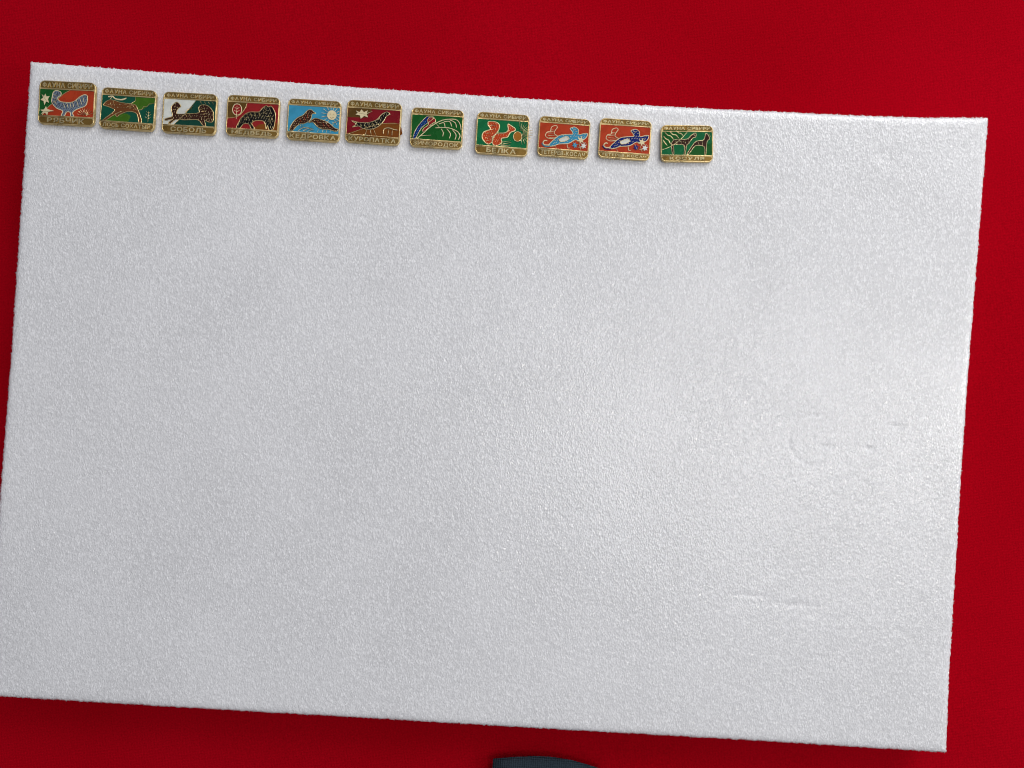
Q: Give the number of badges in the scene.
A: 11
